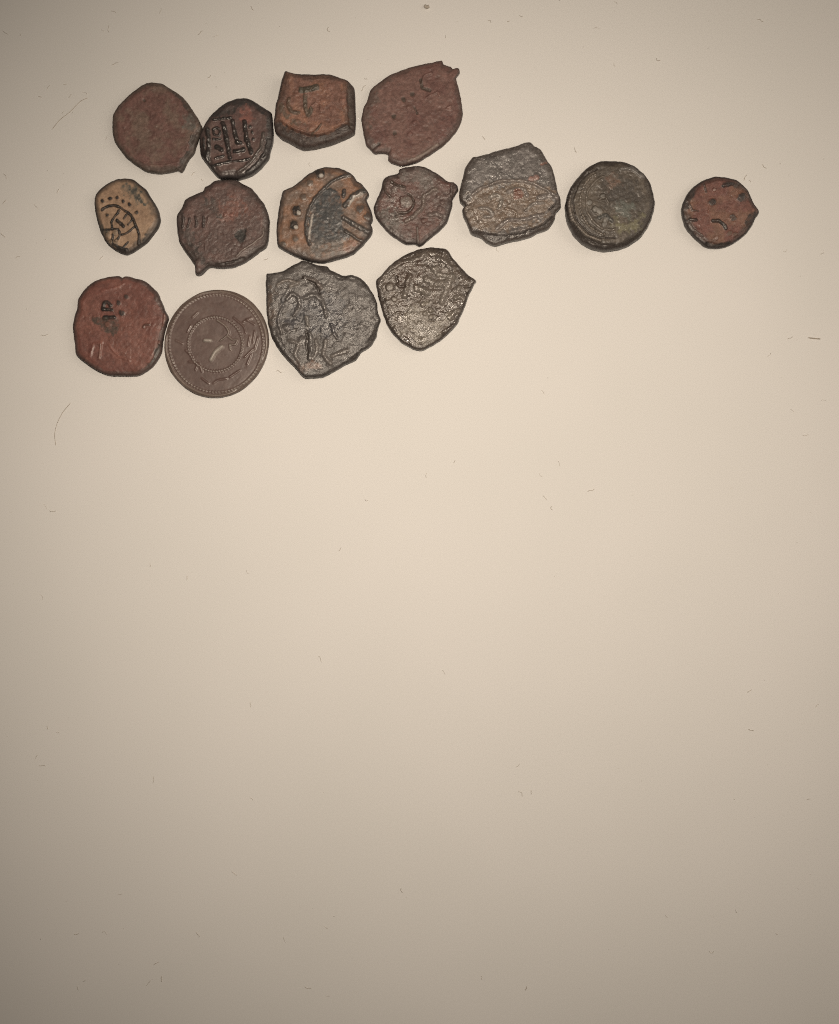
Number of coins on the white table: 15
